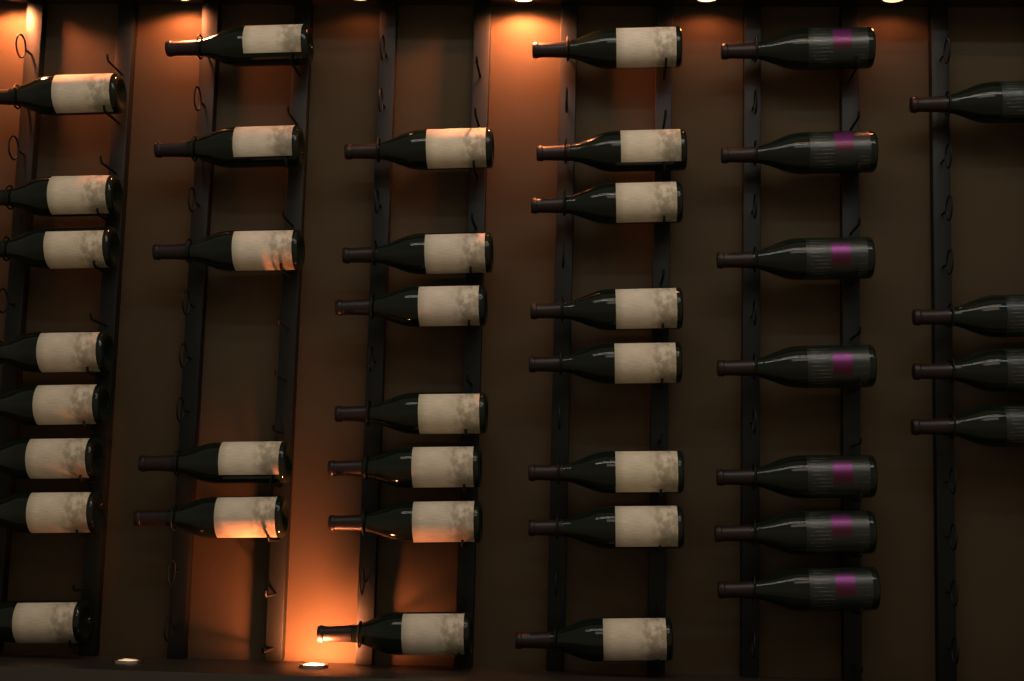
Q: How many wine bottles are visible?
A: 39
